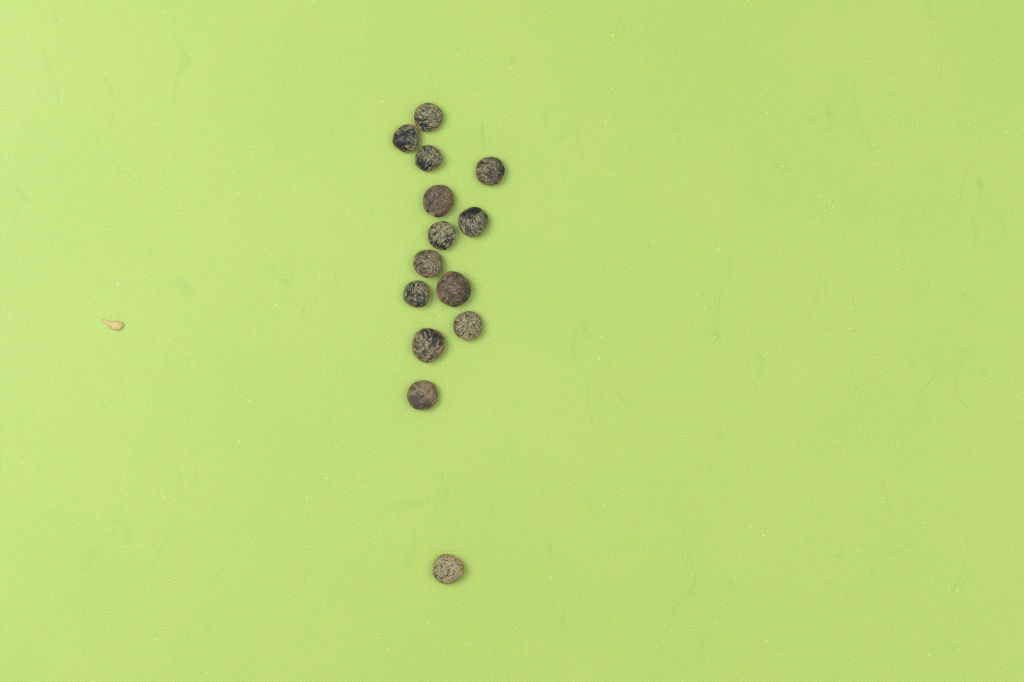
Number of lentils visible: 14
